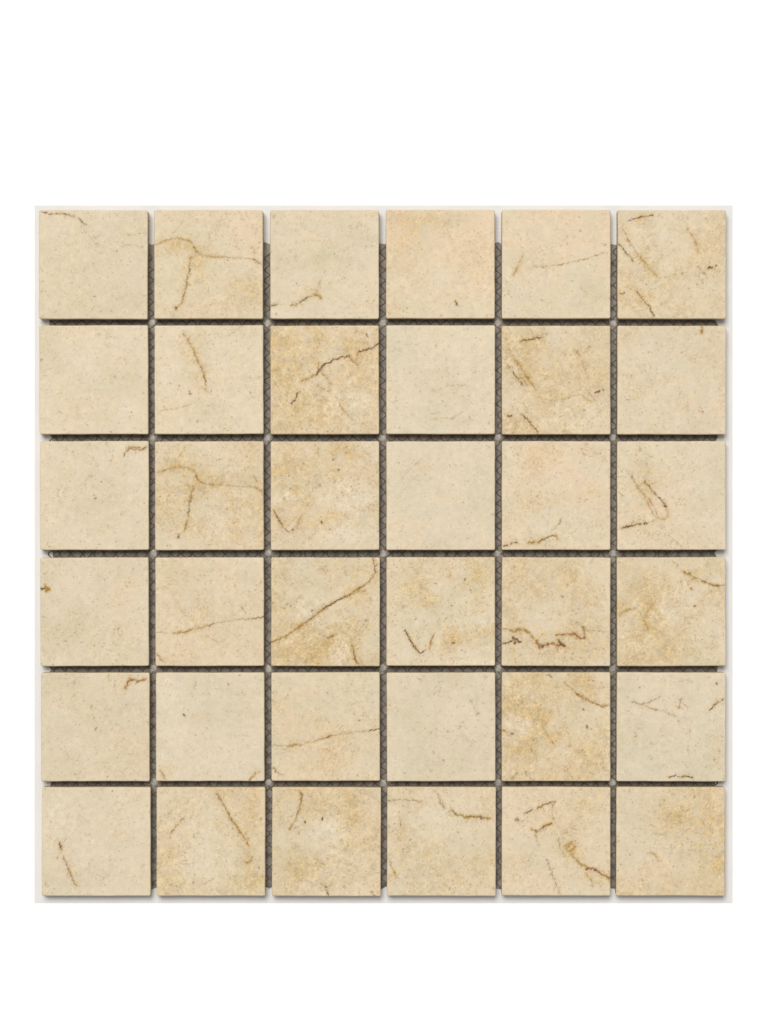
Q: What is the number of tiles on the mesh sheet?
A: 36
